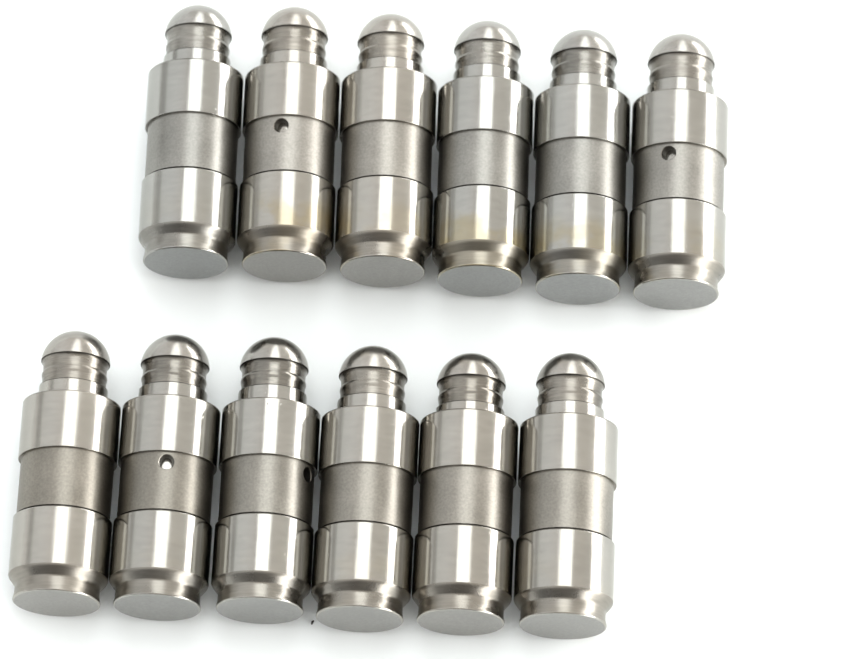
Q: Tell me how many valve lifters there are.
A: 12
